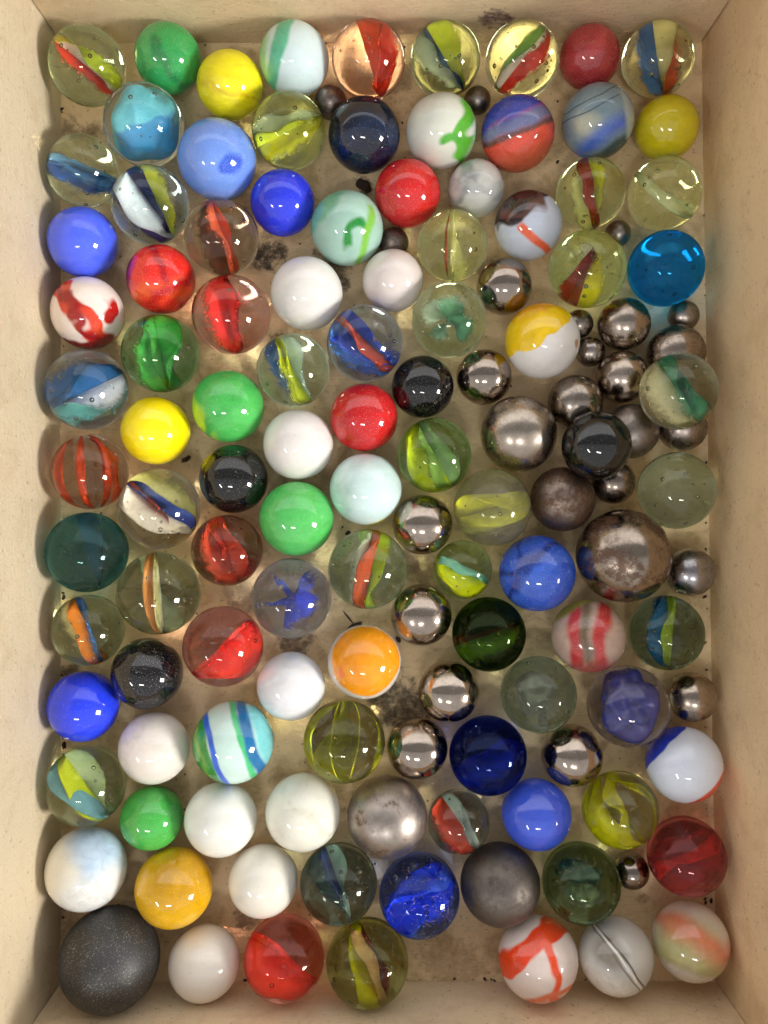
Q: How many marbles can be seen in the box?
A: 101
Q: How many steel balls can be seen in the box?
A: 29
